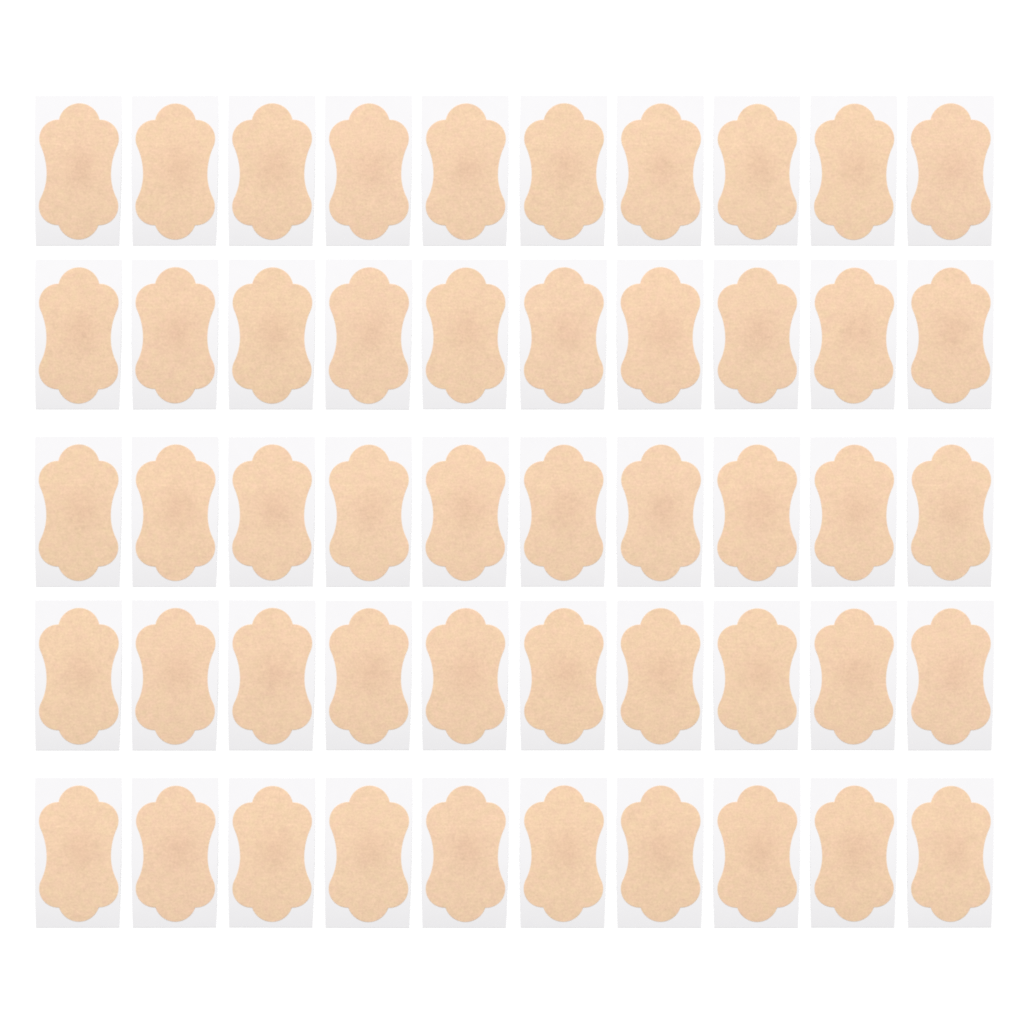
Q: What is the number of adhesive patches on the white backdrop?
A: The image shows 50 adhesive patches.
